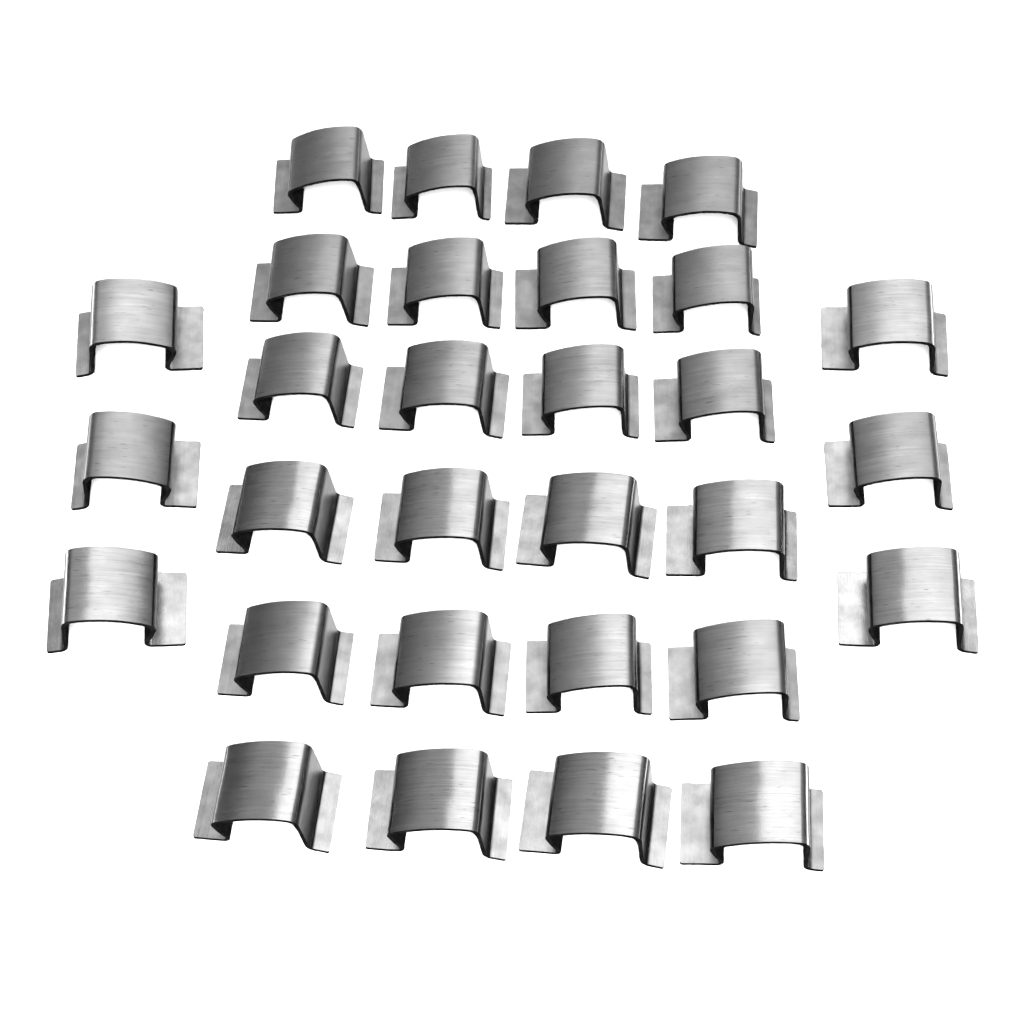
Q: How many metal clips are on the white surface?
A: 30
